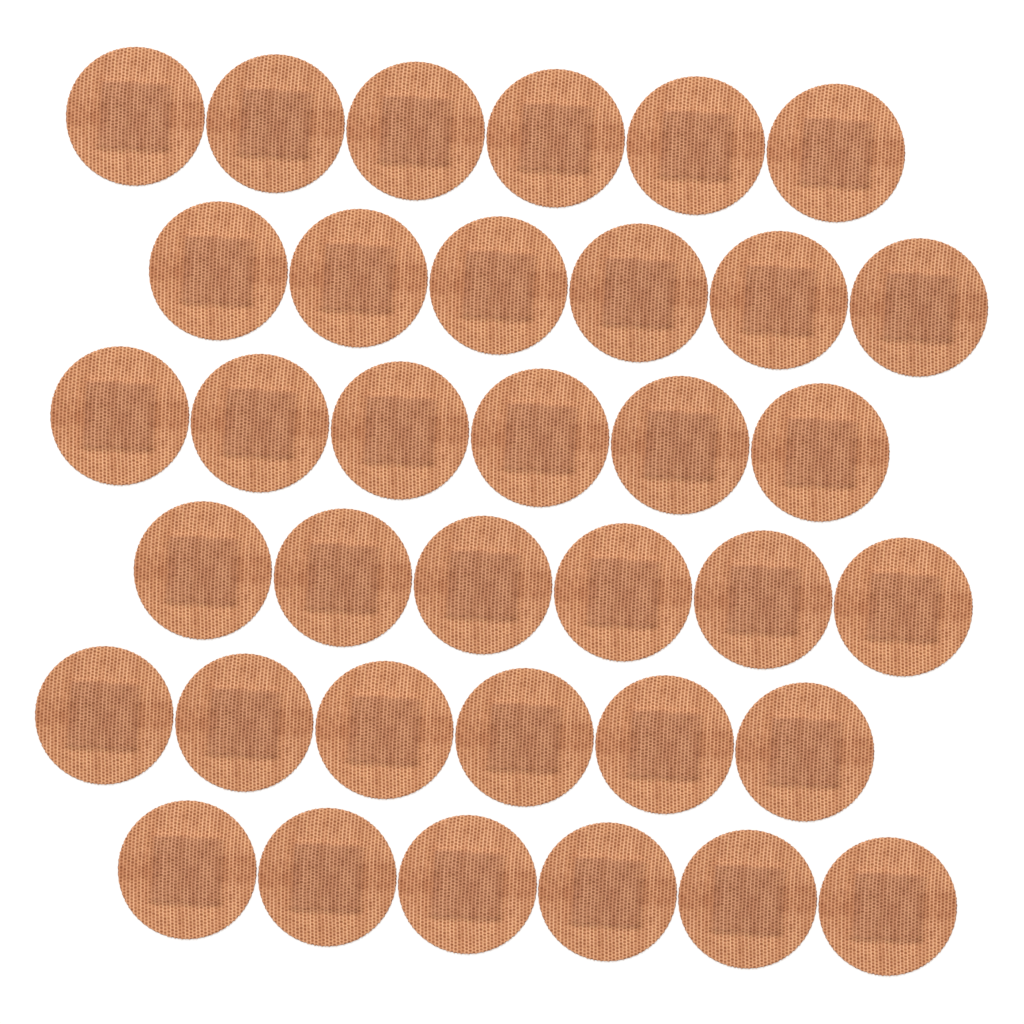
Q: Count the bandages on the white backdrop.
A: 36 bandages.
